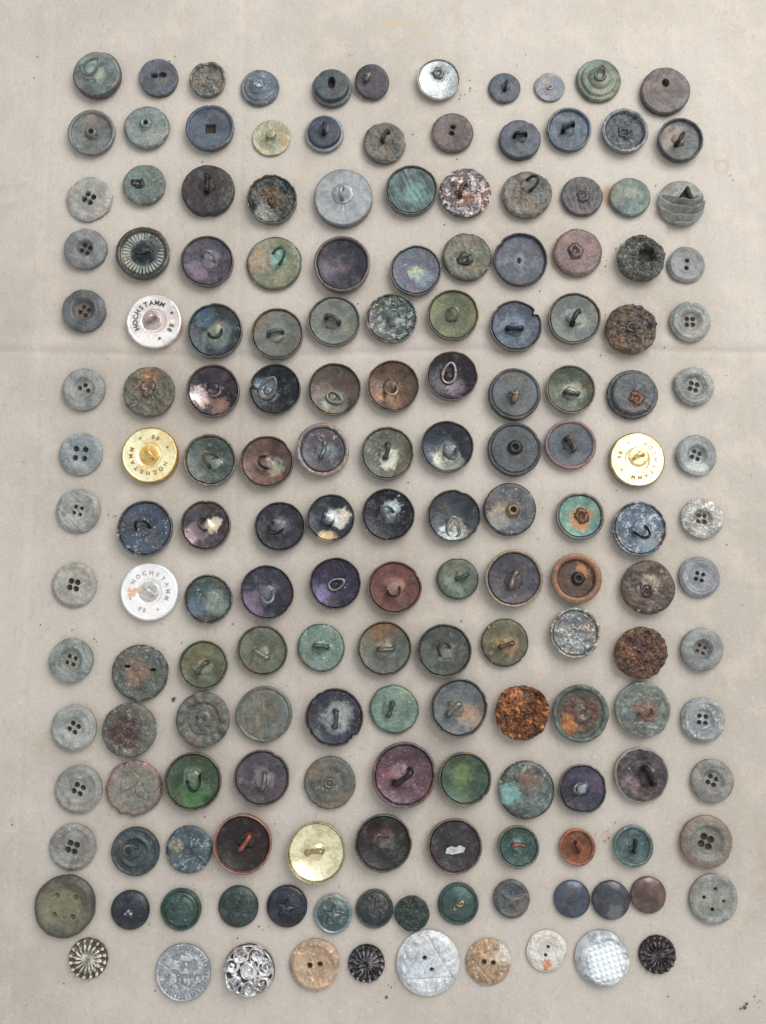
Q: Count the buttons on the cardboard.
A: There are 167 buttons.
